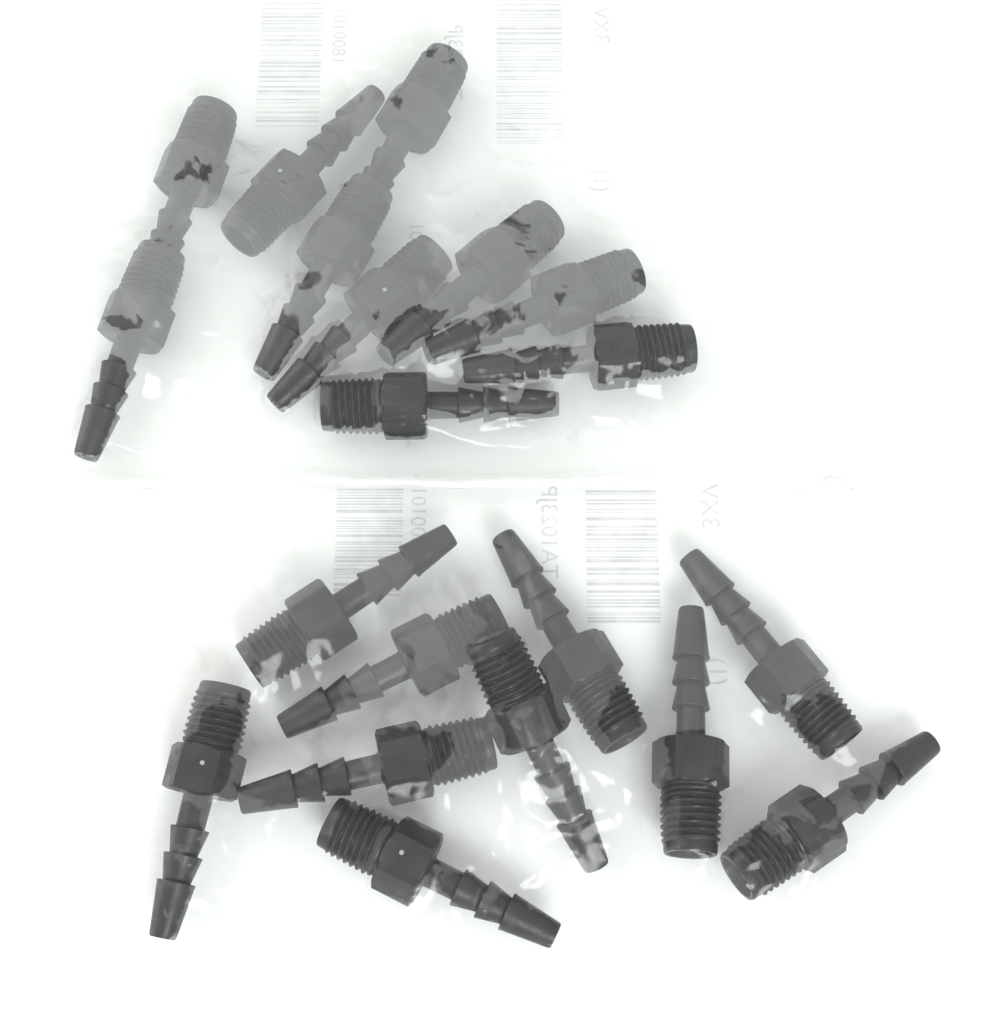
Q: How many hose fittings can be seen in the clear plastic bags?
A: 20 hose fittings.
